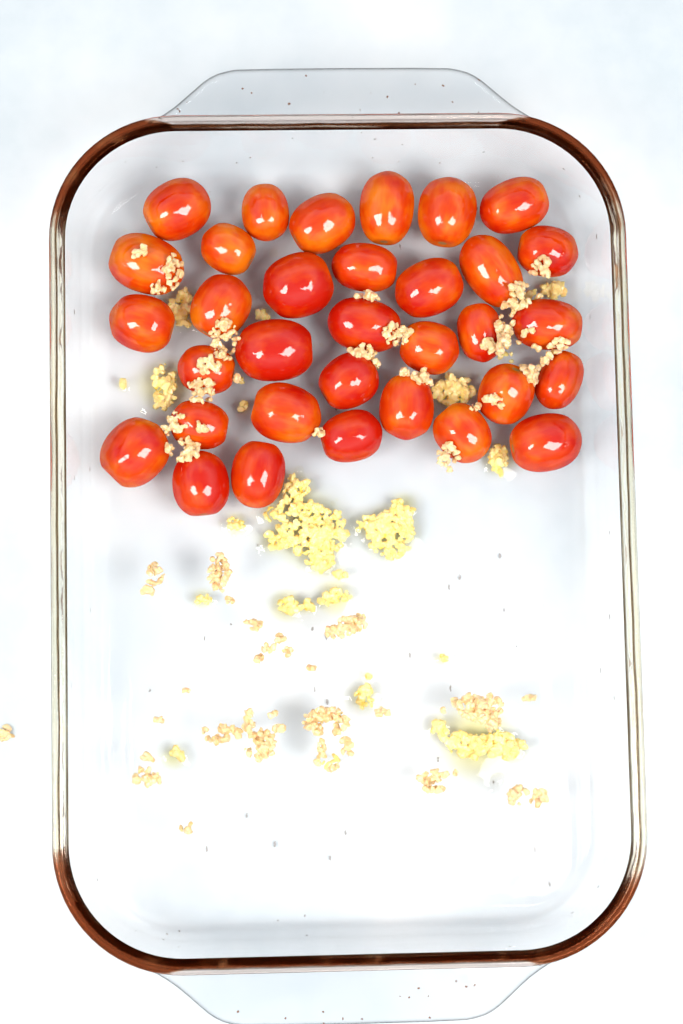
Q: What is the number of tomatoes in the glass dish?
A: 33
